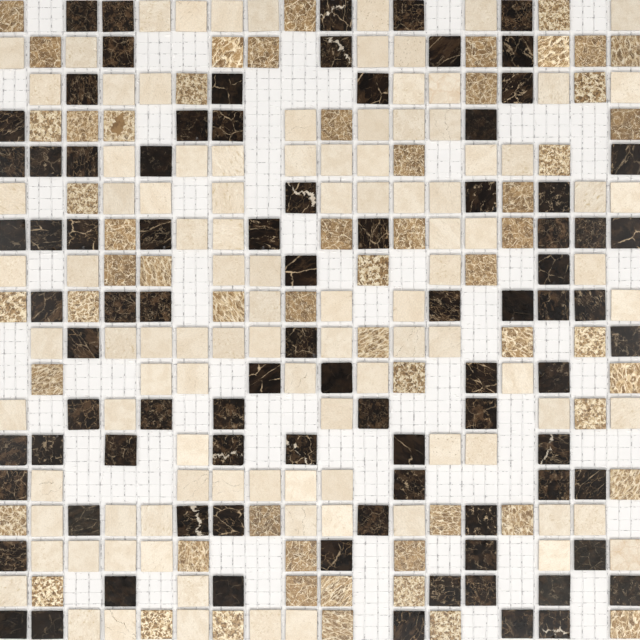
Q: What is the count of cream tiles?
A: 103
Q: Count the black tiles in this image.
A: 86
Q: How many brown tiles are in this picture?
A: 58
